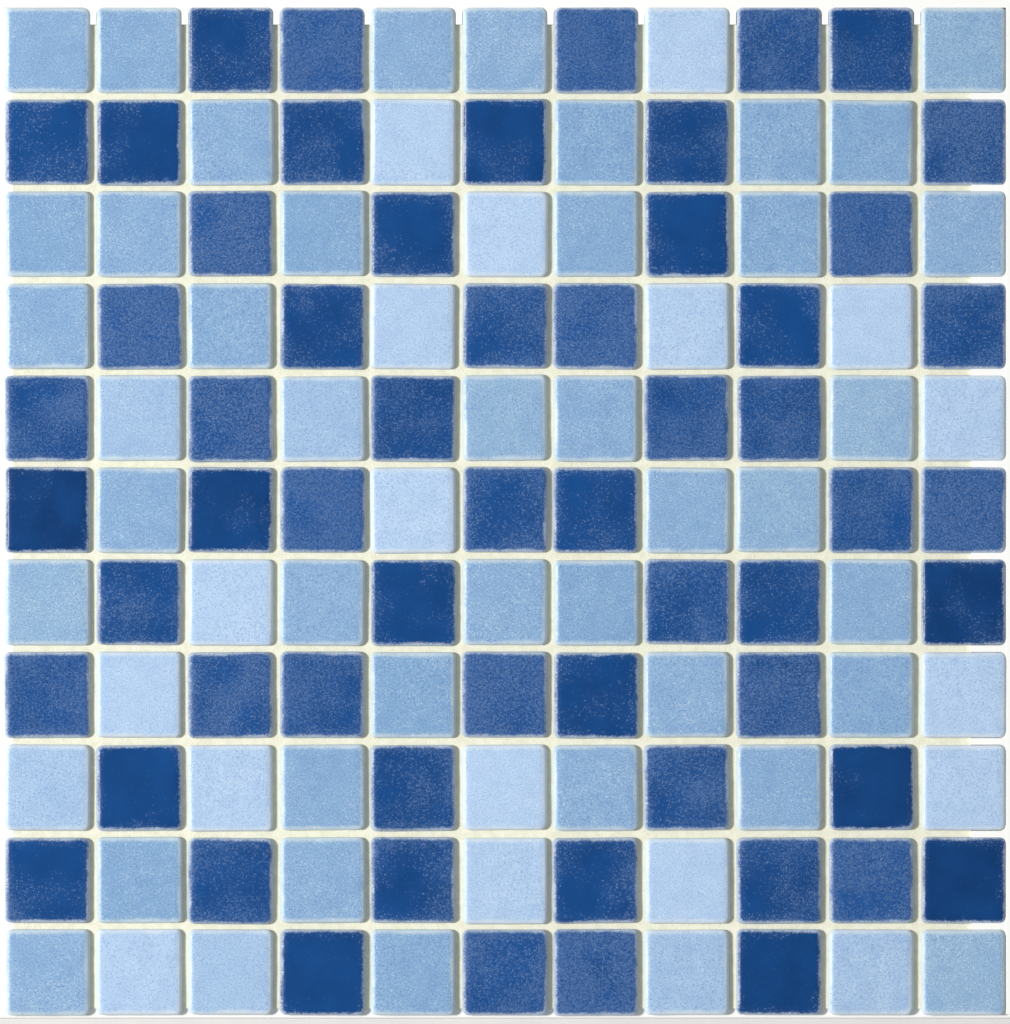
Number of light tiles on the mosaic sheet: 62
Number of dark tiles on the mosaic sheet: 59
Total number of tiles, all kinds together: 121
